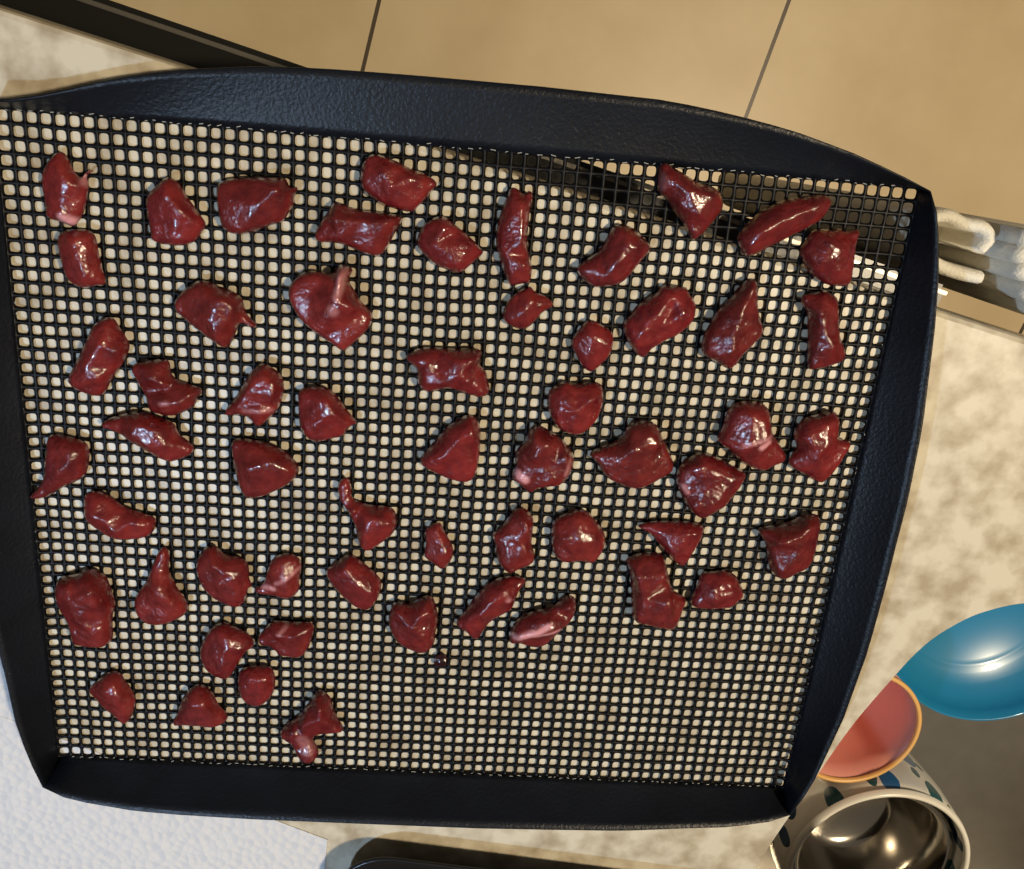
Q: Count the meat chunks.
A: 57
